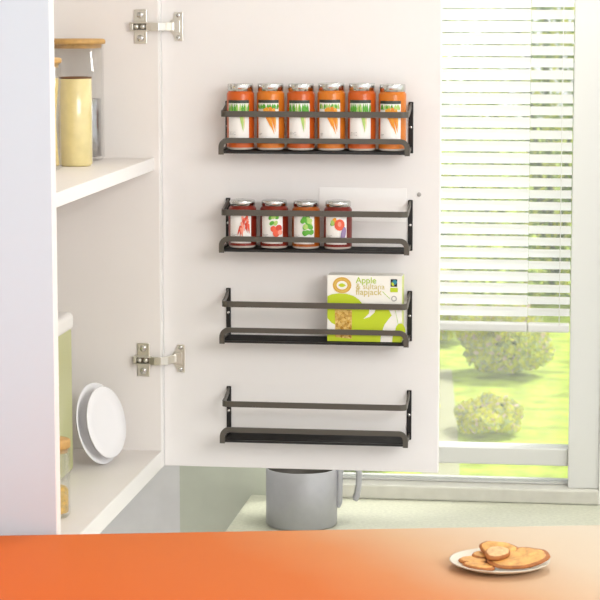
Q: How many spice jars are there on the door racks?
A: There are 10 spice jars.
